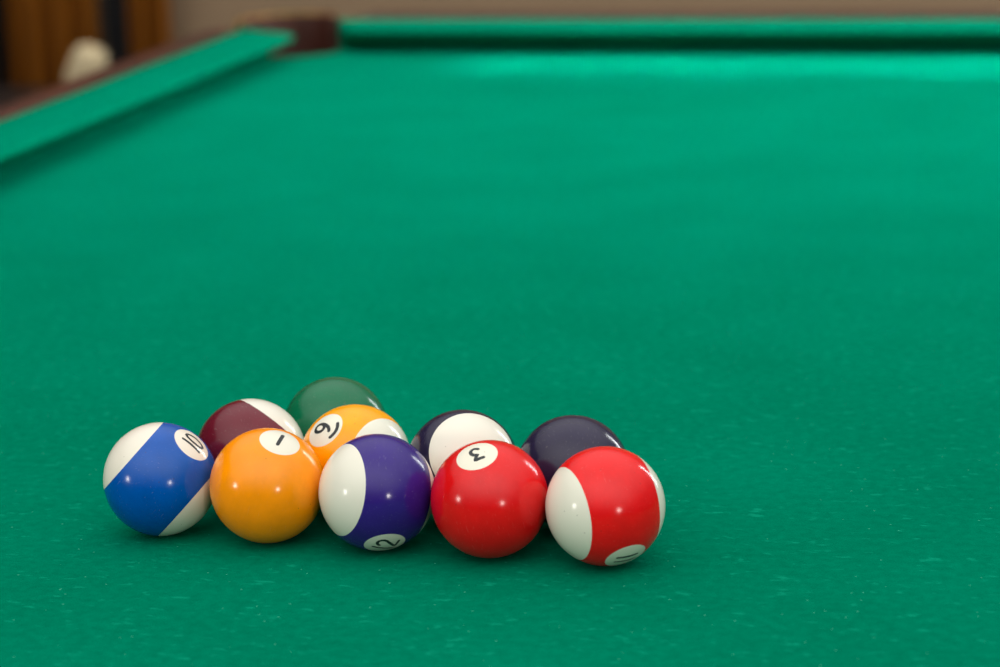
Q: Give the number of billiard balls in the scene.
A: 10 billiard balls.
